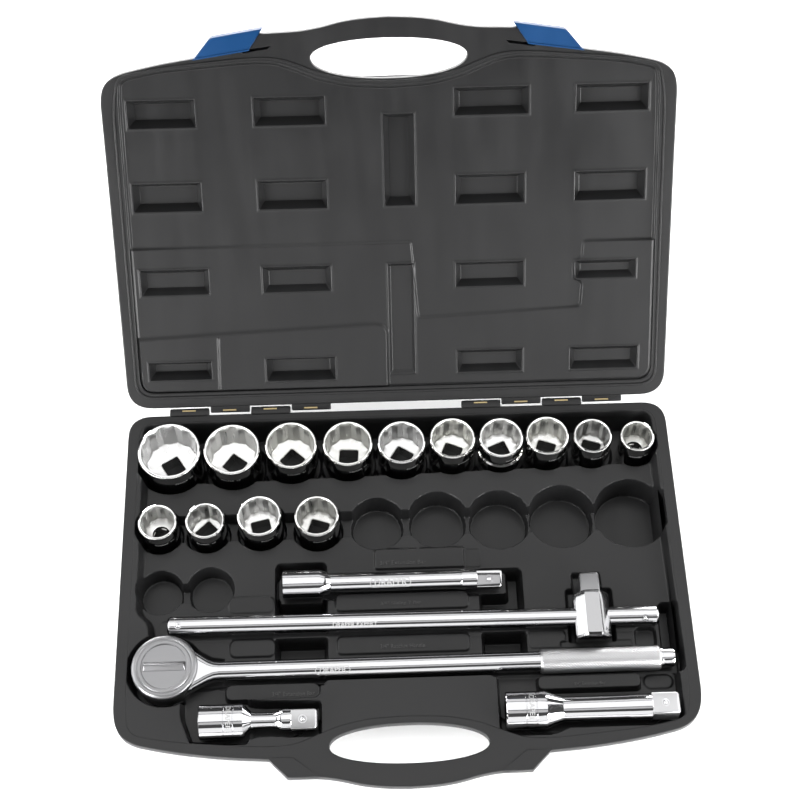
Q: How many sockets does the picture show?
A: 14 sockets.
